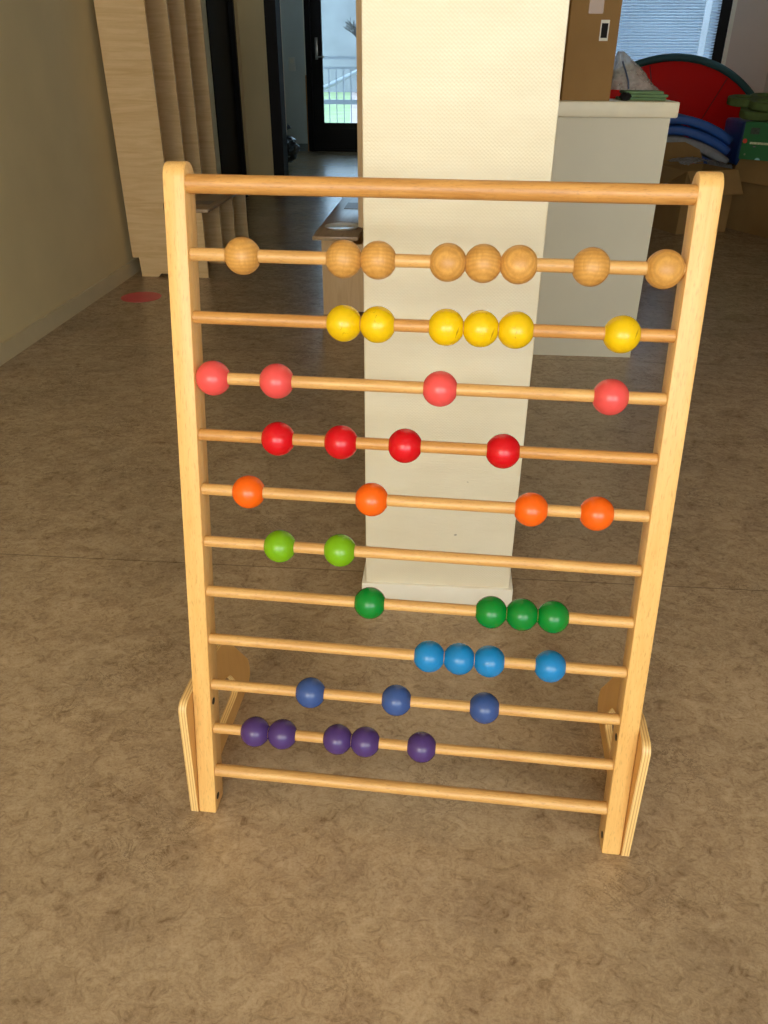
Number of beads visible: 44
